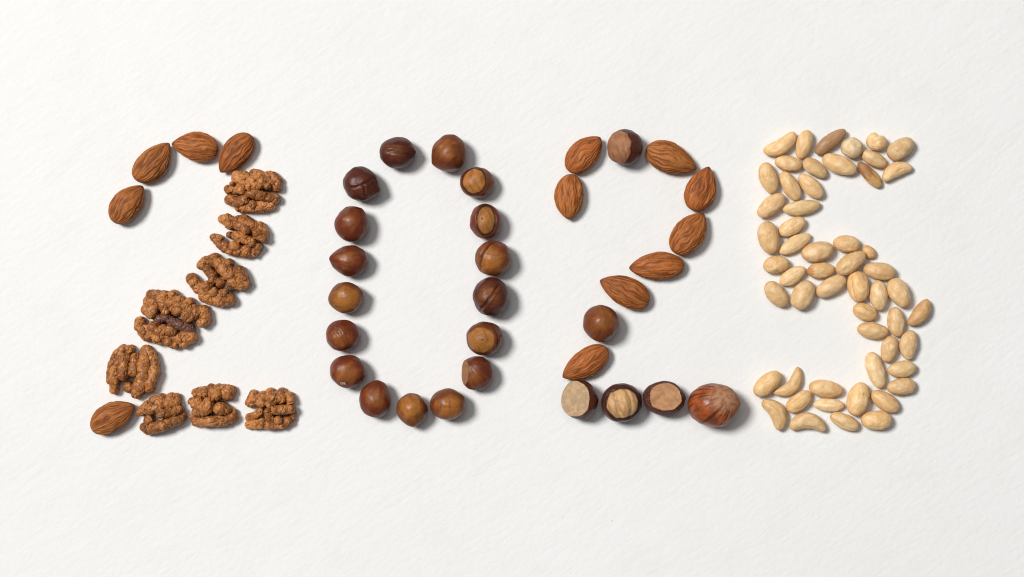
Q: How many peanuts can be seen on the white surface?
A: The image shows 54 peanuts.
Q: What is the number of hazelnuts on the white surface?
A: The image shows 23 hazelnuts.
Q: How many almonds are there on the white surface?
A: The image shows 13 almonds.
